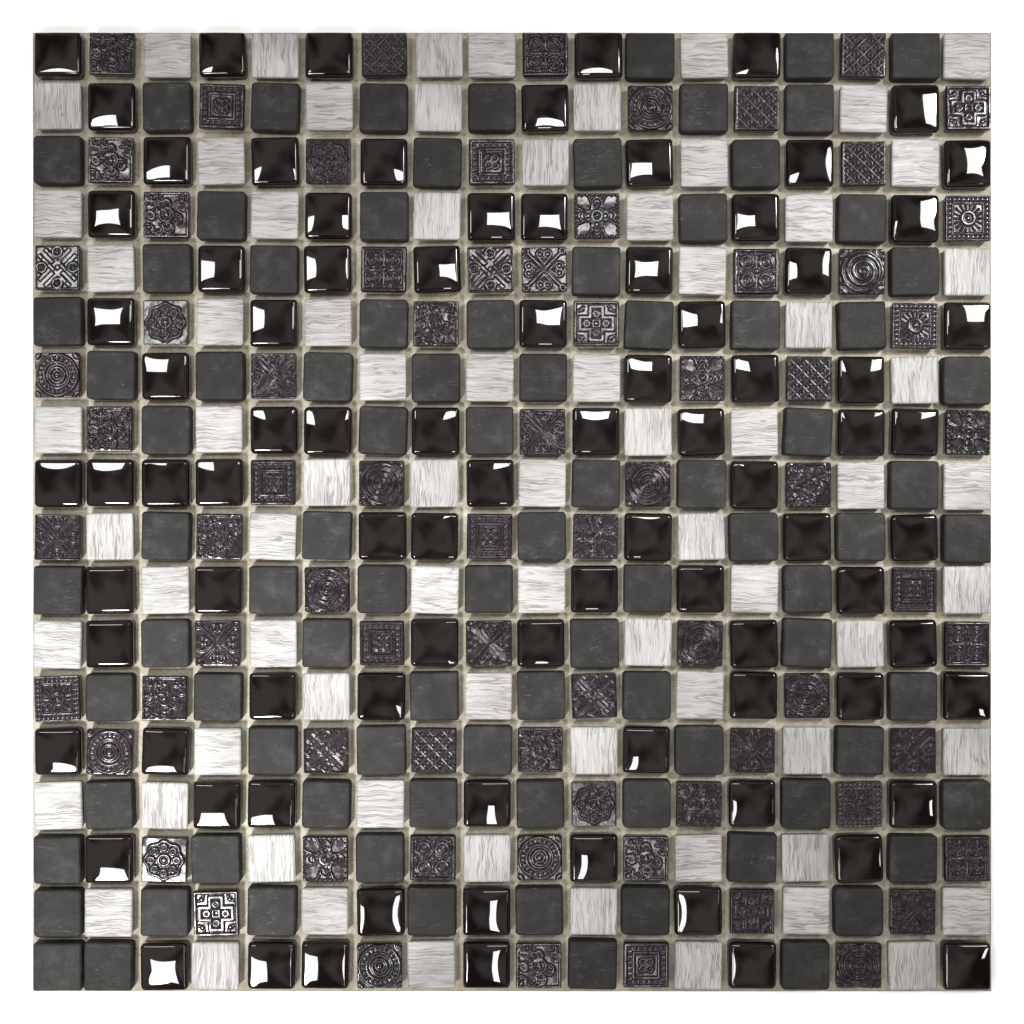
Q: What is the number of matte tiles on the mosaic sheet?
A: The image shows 90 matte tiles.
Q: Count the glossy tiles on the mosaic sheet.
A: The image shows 87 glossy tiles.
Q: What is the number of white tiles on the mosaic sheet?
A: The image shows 74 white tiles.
